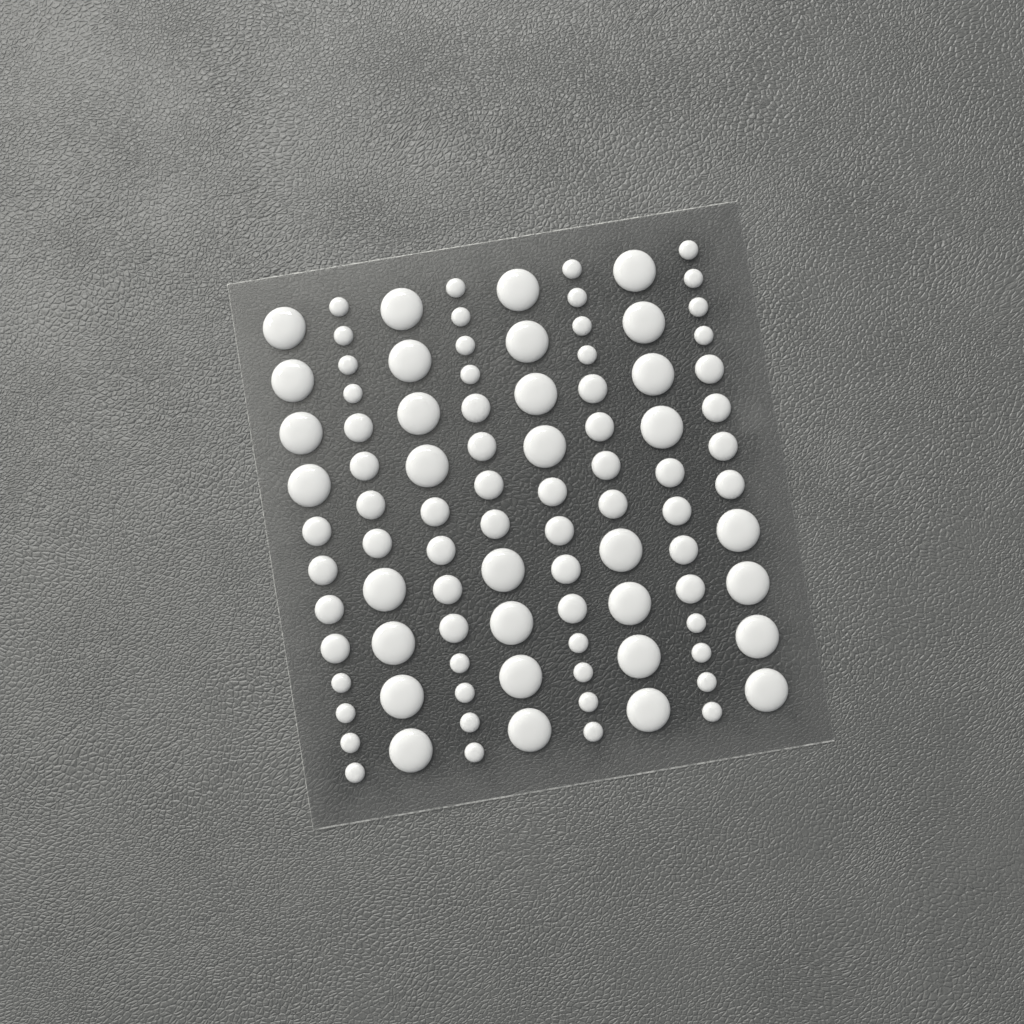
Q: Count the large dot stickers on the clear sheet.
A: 32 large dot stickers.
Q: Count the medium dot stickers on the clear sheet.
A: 32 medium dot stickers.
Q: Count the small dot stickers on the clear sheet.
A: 32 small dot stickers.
